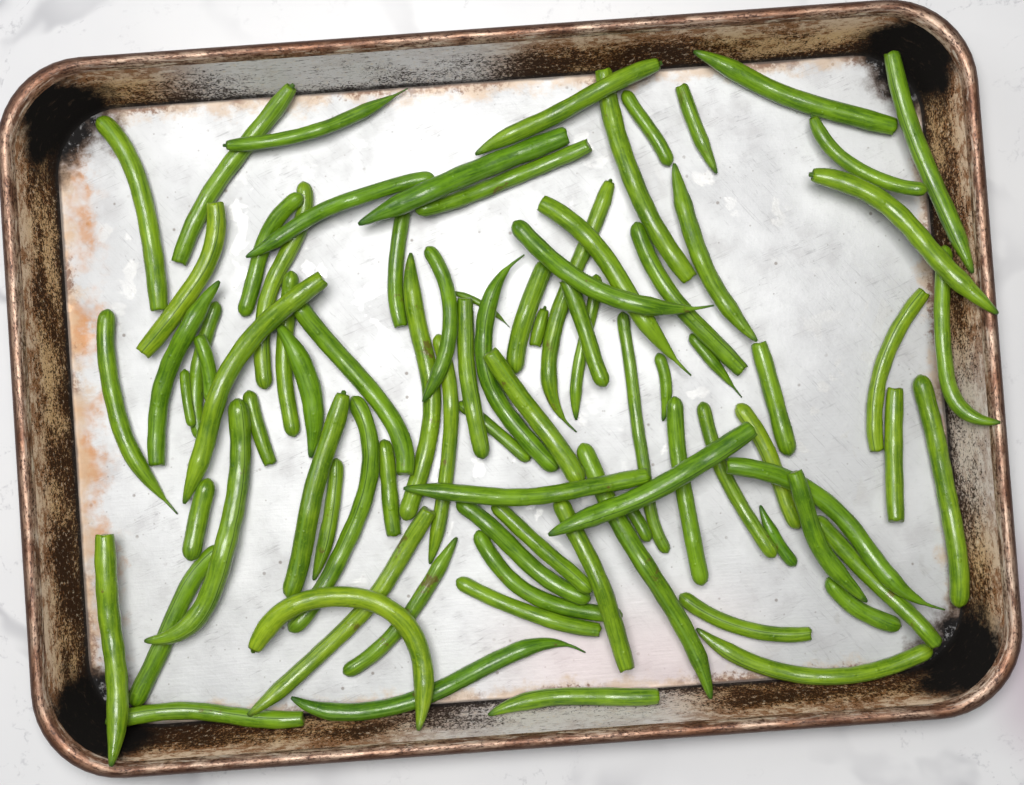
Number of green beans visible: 86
